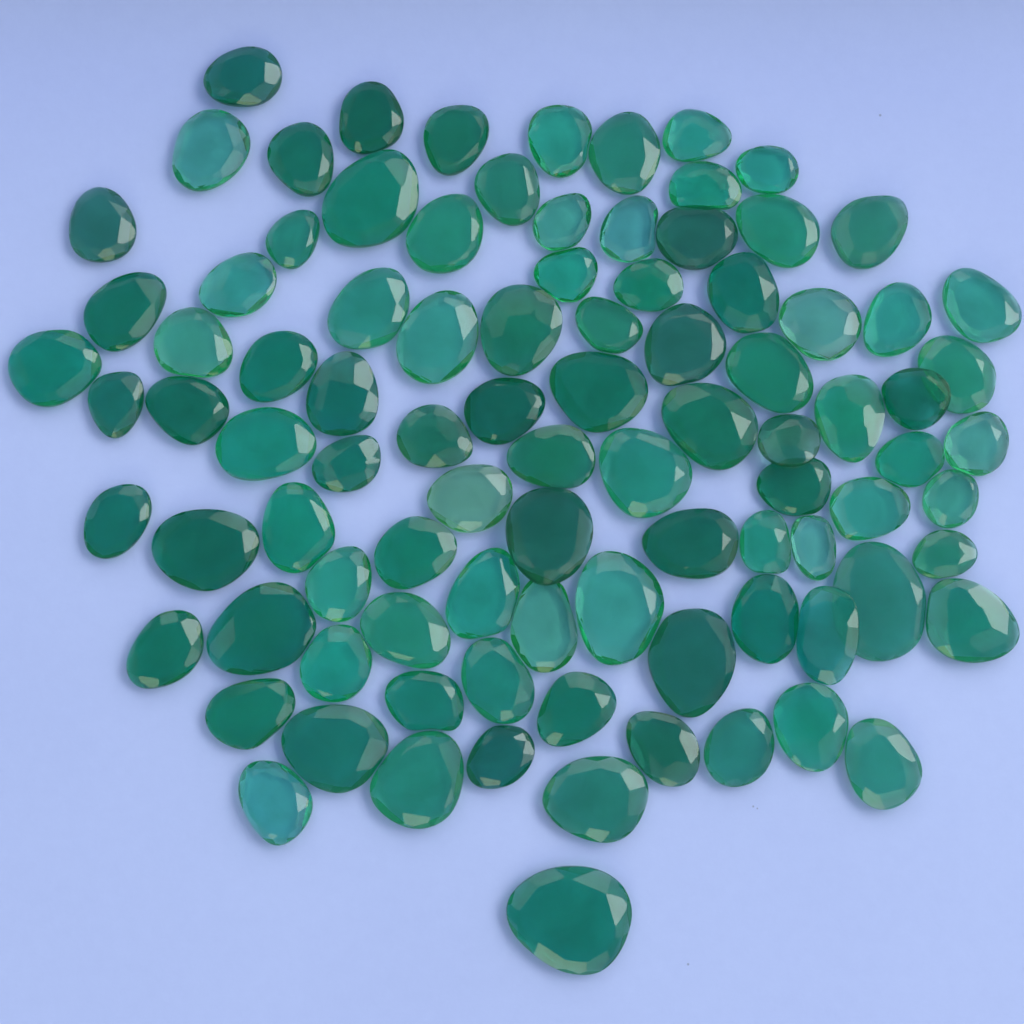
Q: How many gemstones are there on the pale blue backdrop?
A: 94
